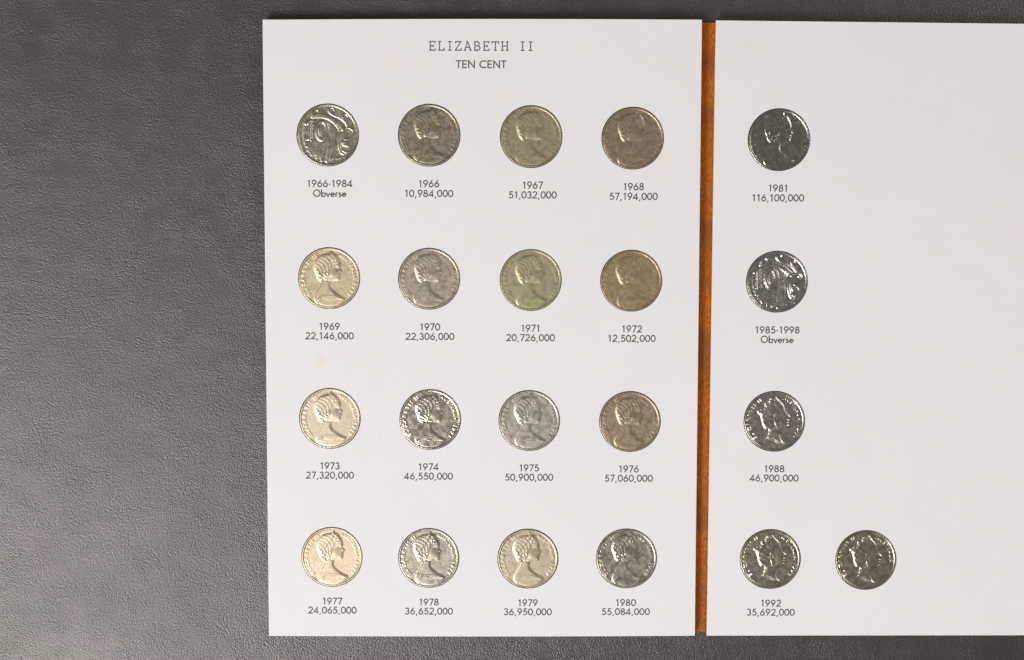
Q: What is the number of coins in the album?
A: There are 21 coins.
